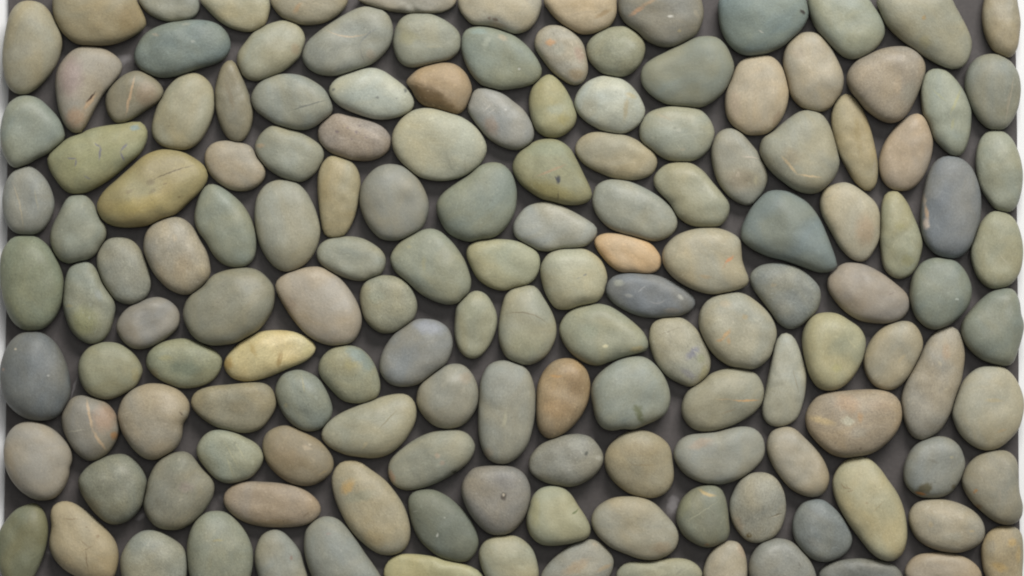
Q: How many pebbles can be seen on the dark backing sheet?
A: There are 150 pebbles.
